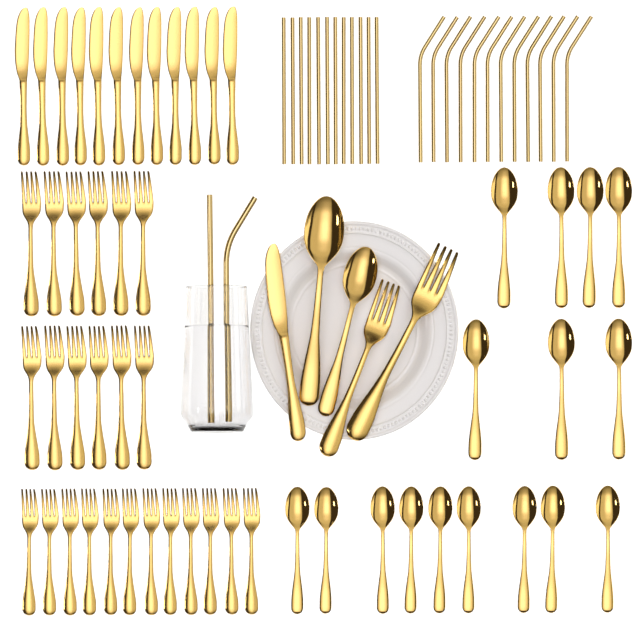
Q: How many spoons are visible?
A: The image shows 18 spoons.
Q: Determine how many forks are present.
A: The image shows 26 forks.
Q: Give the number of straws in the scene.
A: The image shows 26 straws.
